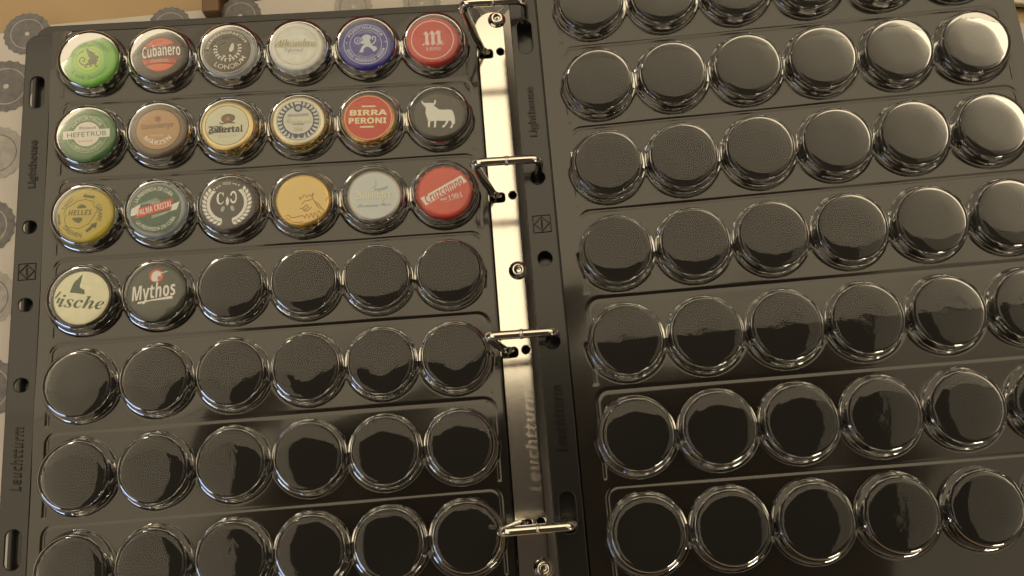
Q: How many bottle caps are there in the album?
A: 20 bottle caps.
